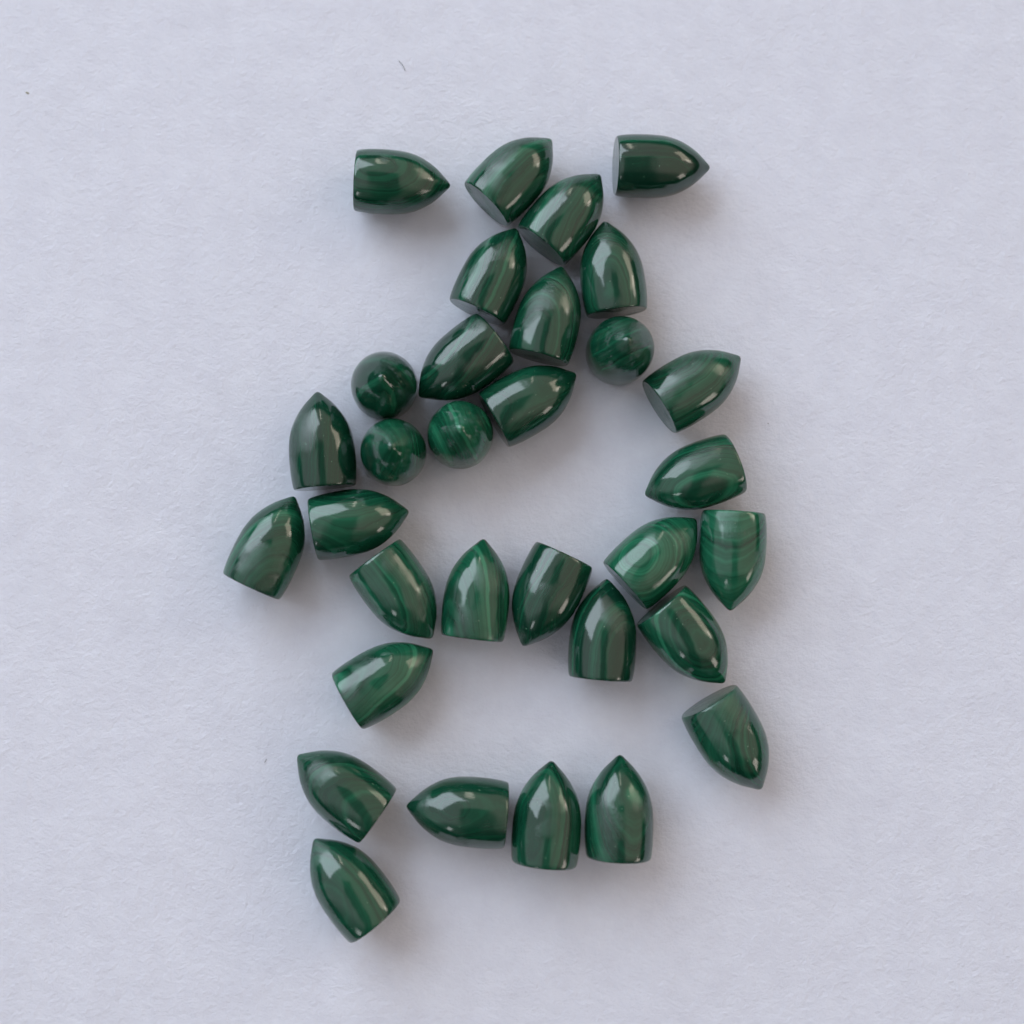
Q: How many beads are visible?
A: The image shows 32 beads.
